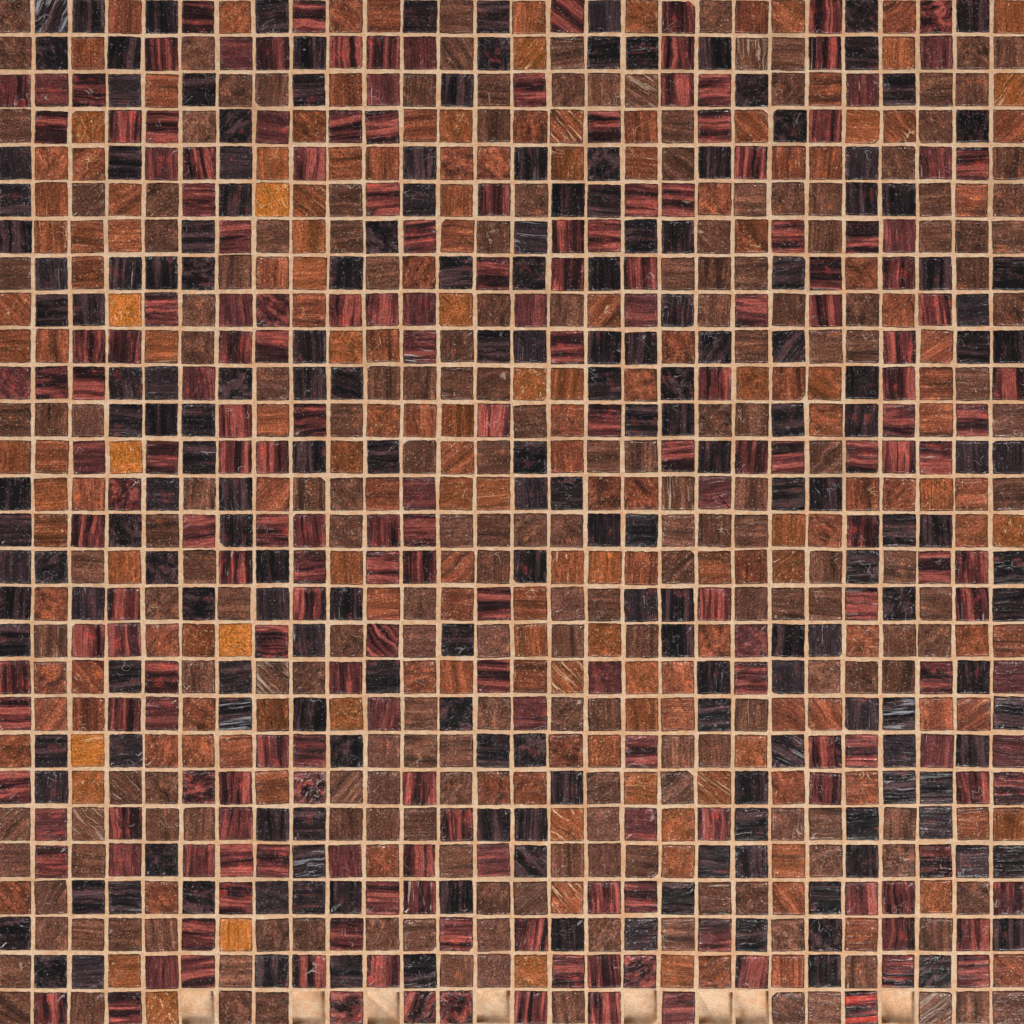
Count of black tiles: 192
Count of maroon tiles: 200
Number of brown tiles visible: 199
